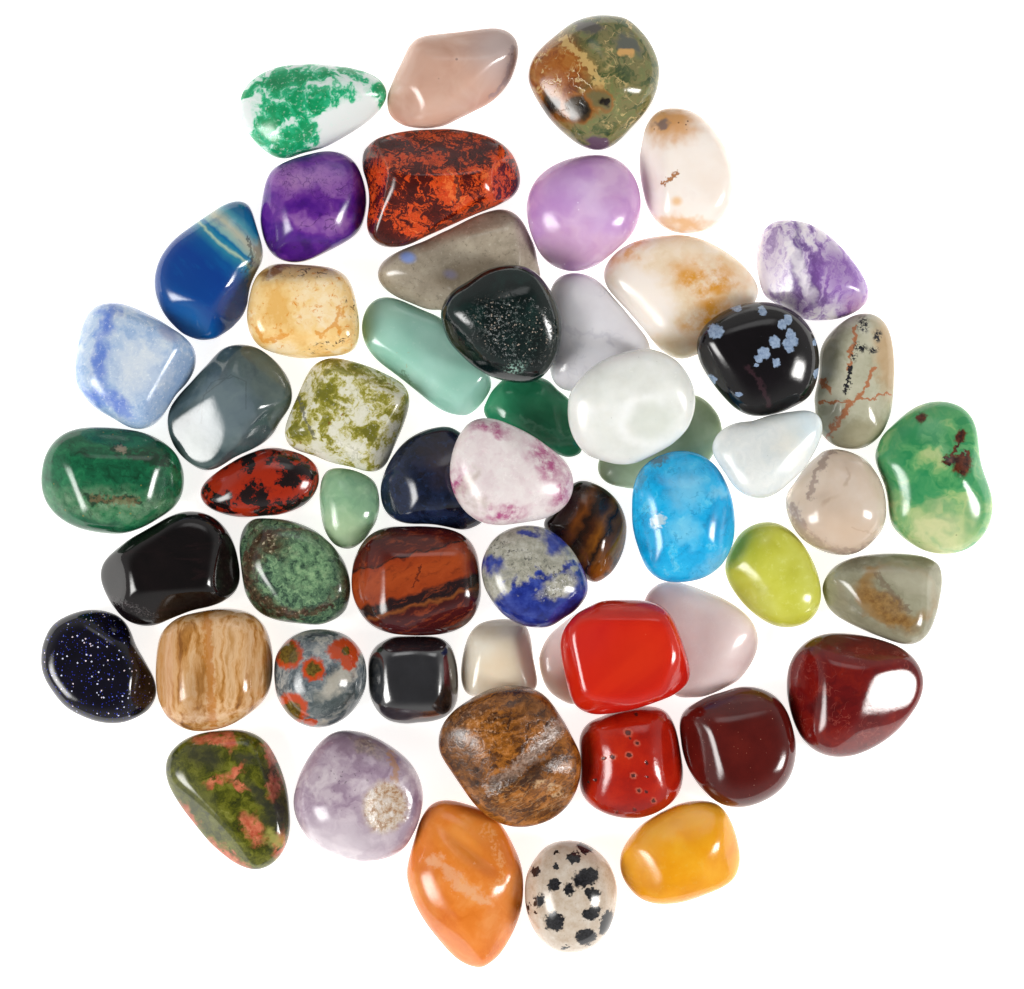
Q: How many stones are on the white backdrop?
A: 56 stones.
